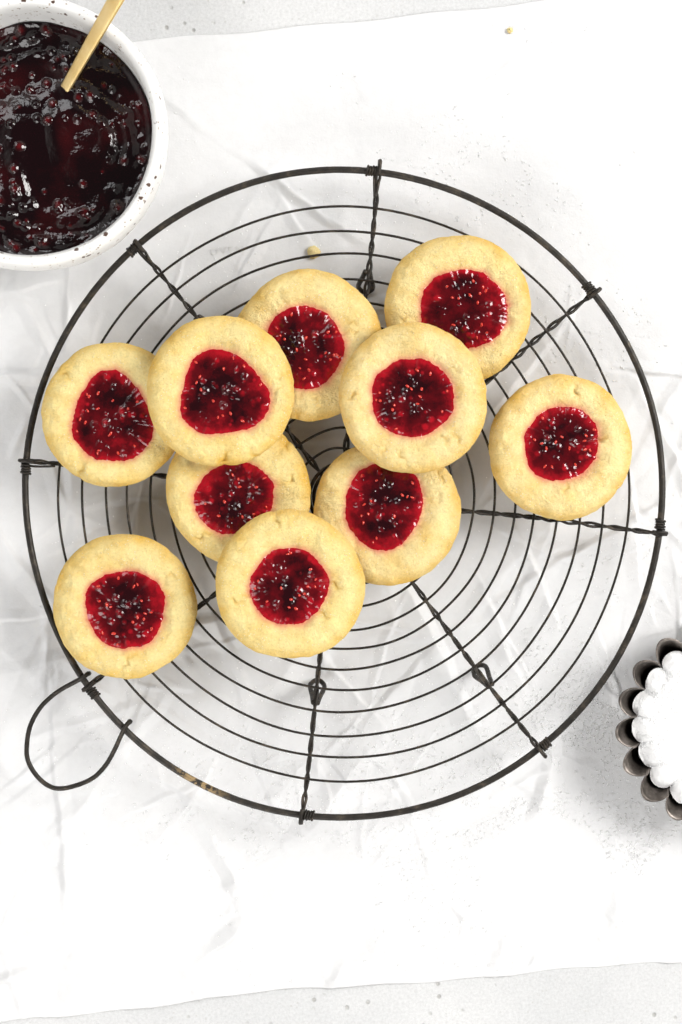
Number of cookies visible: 10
